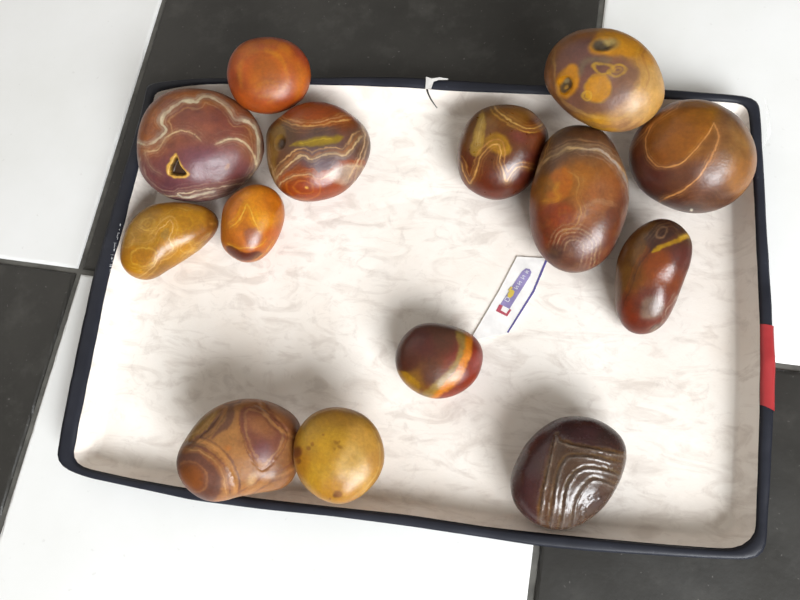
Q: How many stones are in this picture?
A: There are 14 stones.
